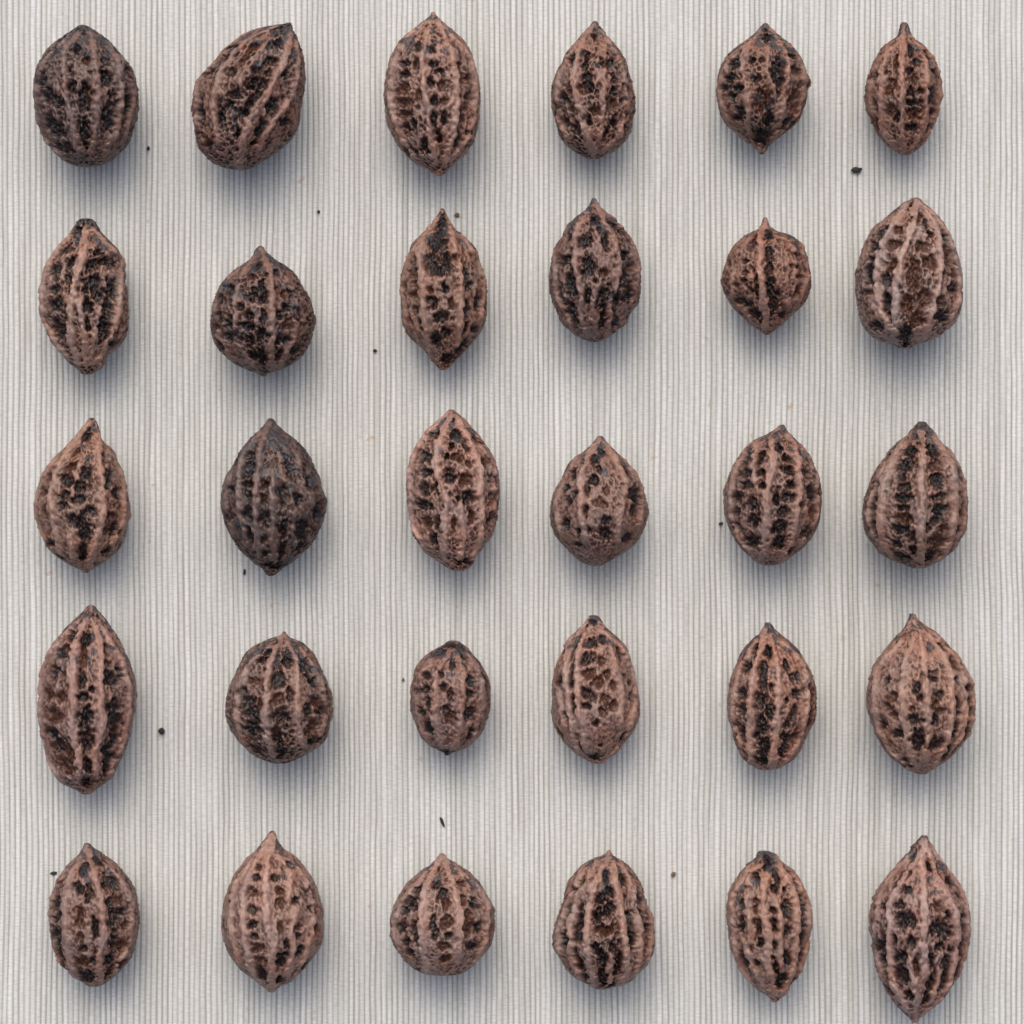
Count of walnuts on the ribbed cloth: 30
